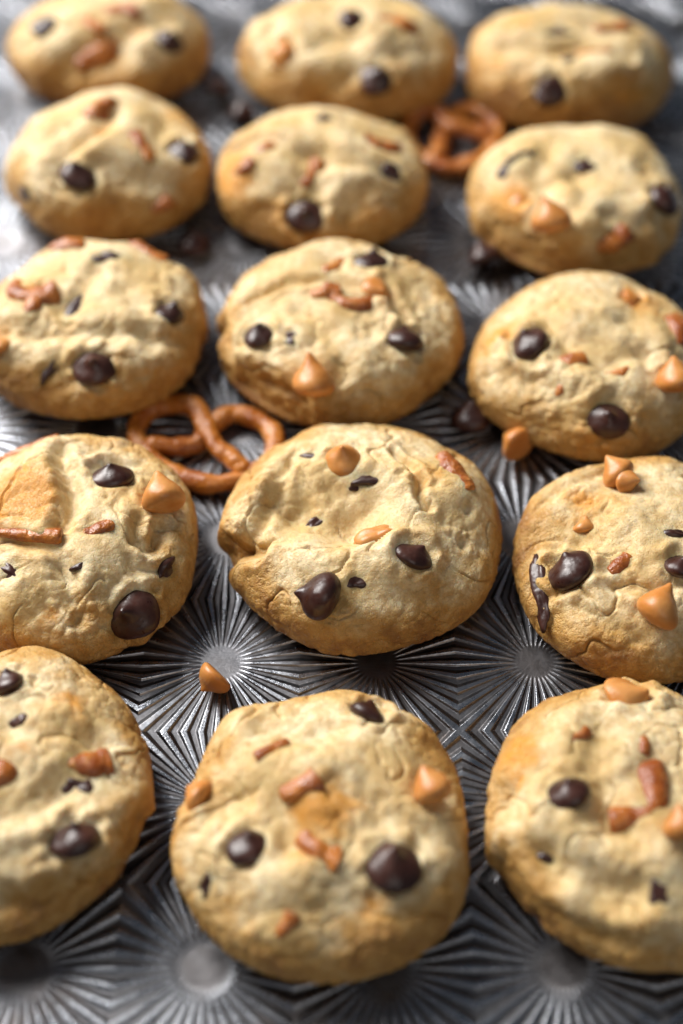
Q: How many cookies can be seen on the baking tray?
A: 15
